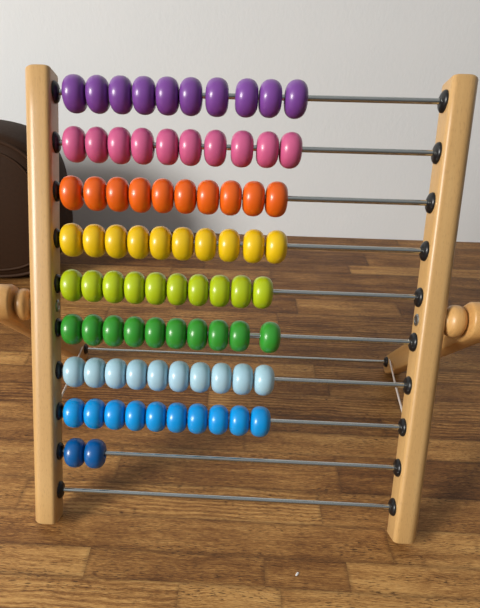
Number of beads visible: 82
